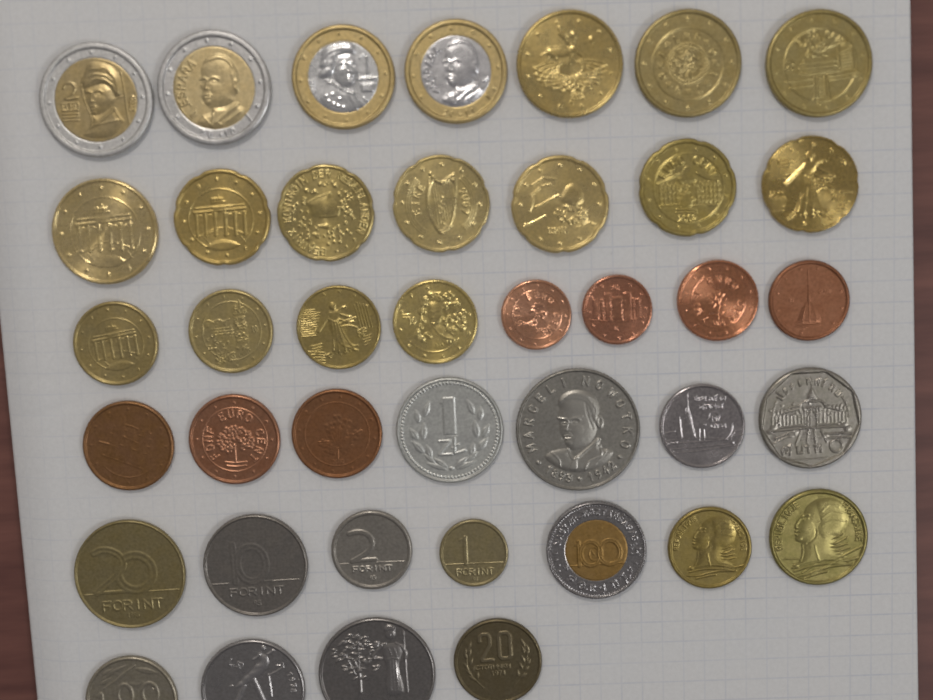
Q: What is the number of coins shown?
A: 40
